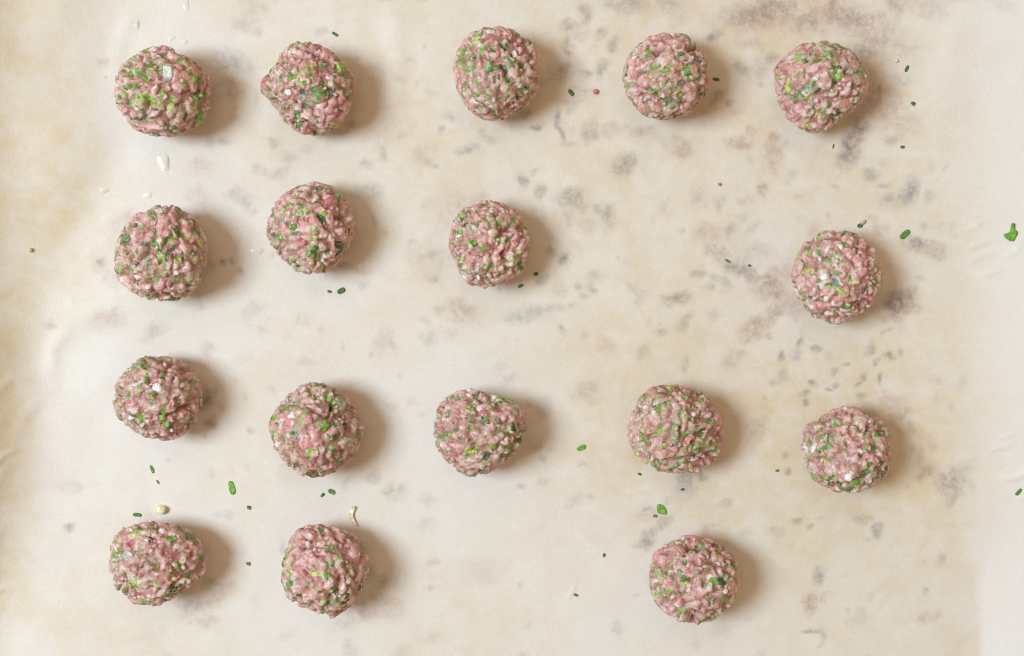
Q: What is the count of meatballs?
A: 17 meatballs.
